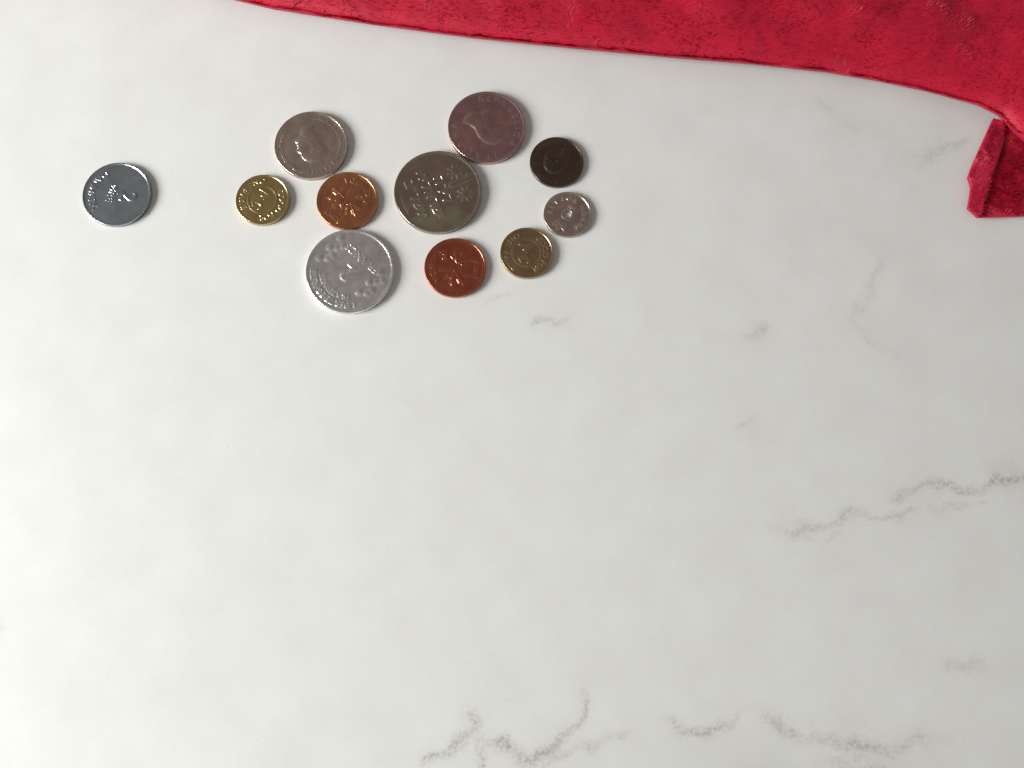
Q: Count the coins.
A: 11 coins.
